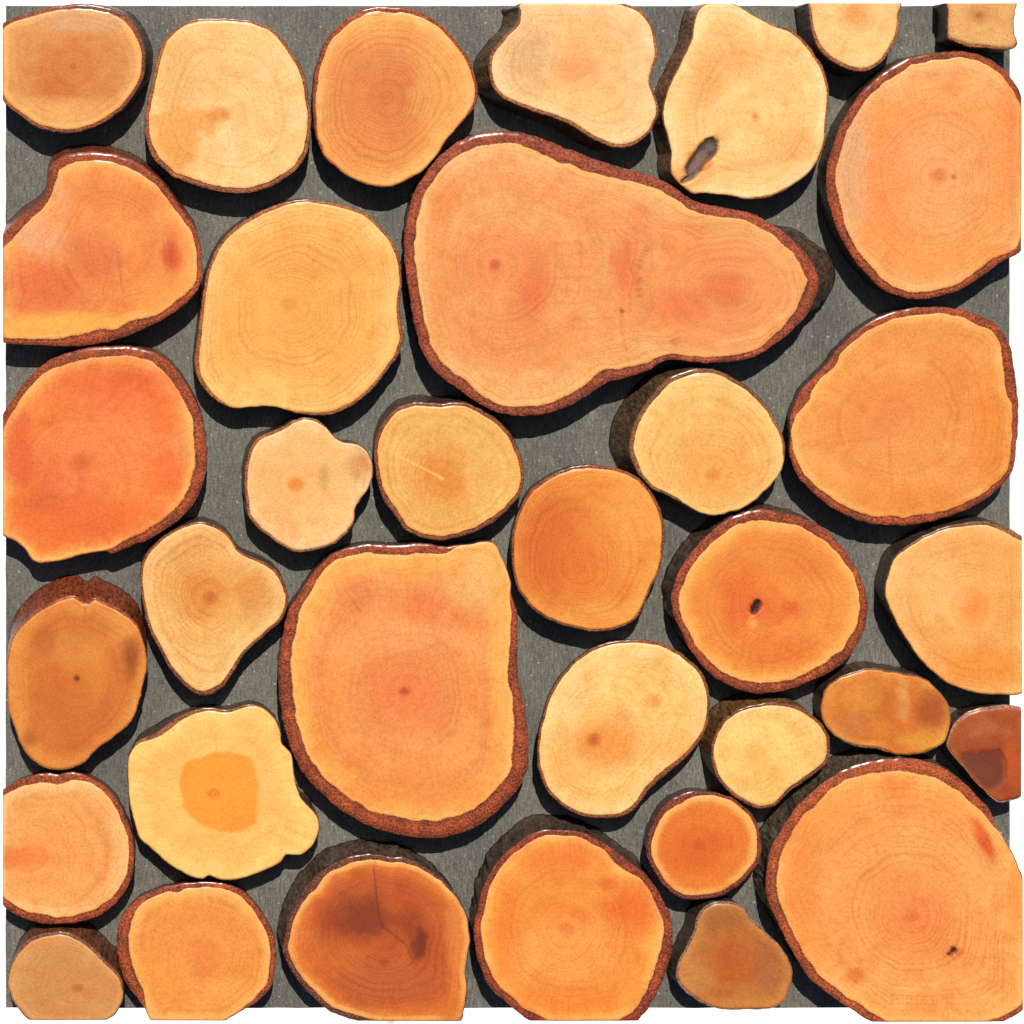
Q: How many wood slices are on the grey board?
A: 35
